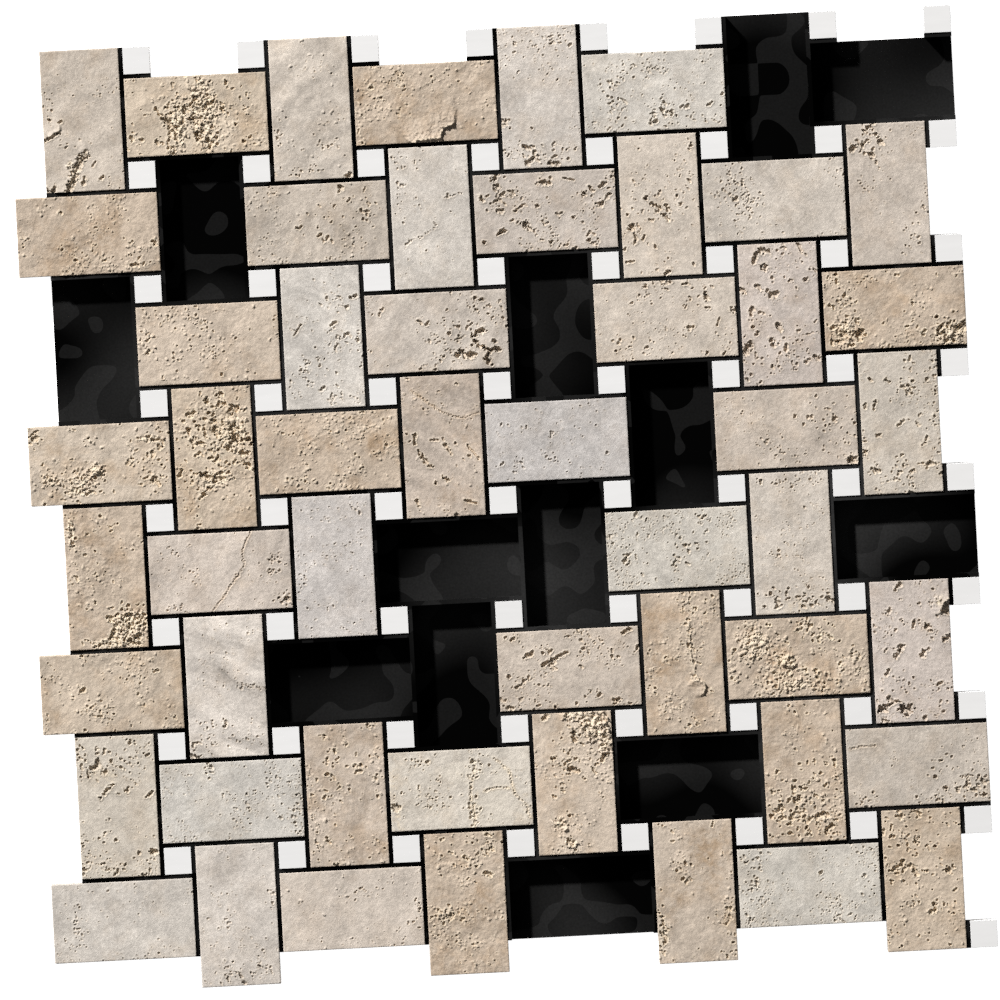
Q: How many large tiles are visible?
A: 51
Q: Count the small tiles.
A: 65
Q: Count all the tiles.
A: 116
